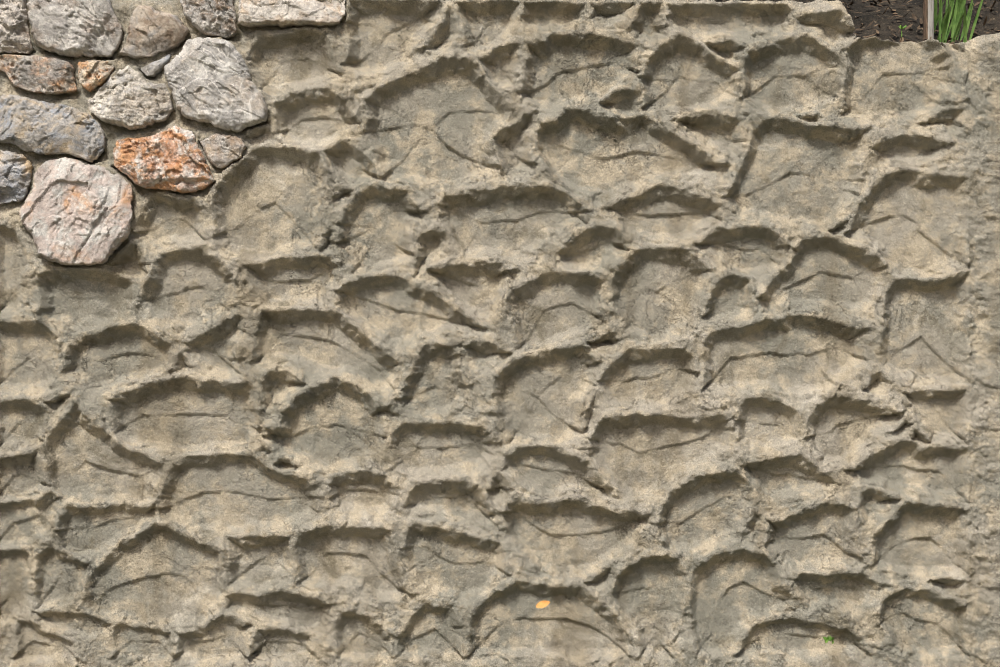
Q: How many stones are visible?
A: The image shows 15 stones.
